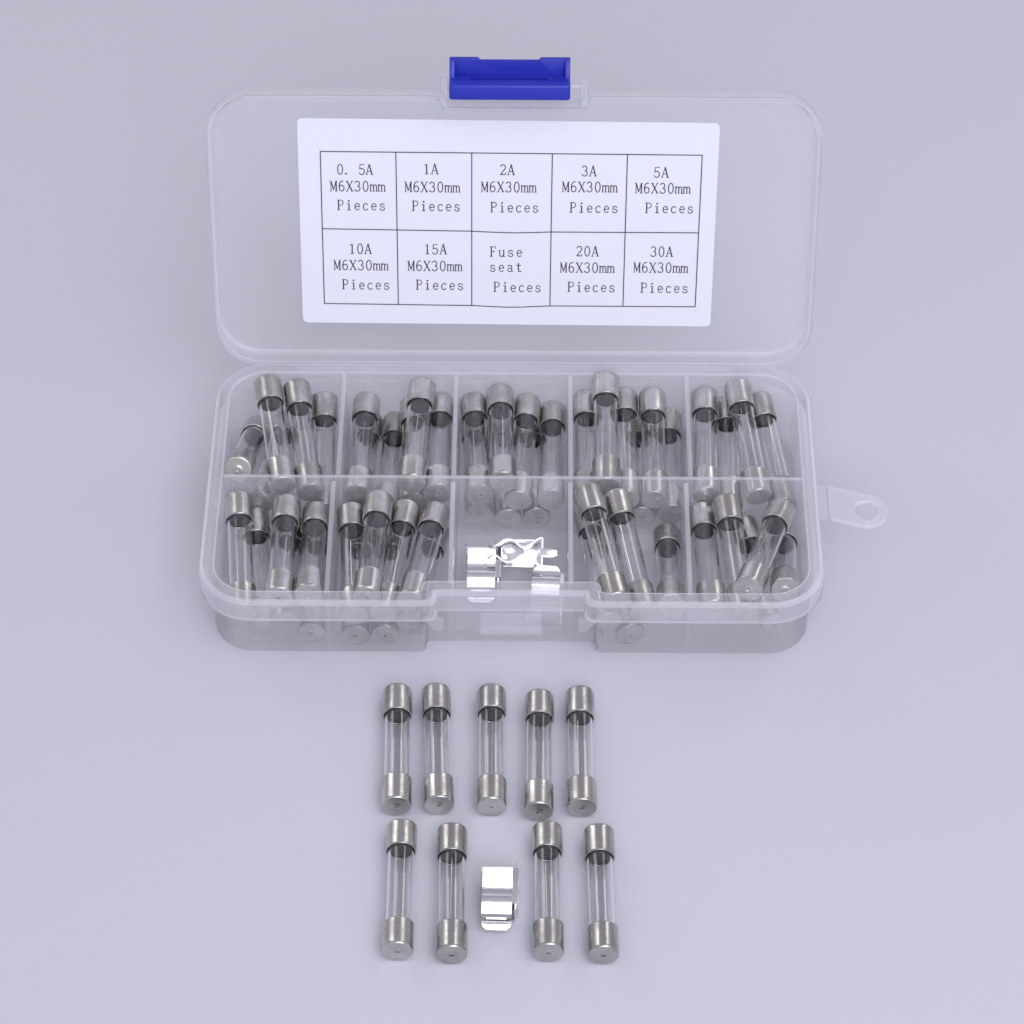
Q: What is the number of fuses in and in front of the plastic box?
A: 60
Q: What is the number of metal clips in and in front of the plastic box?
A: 4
